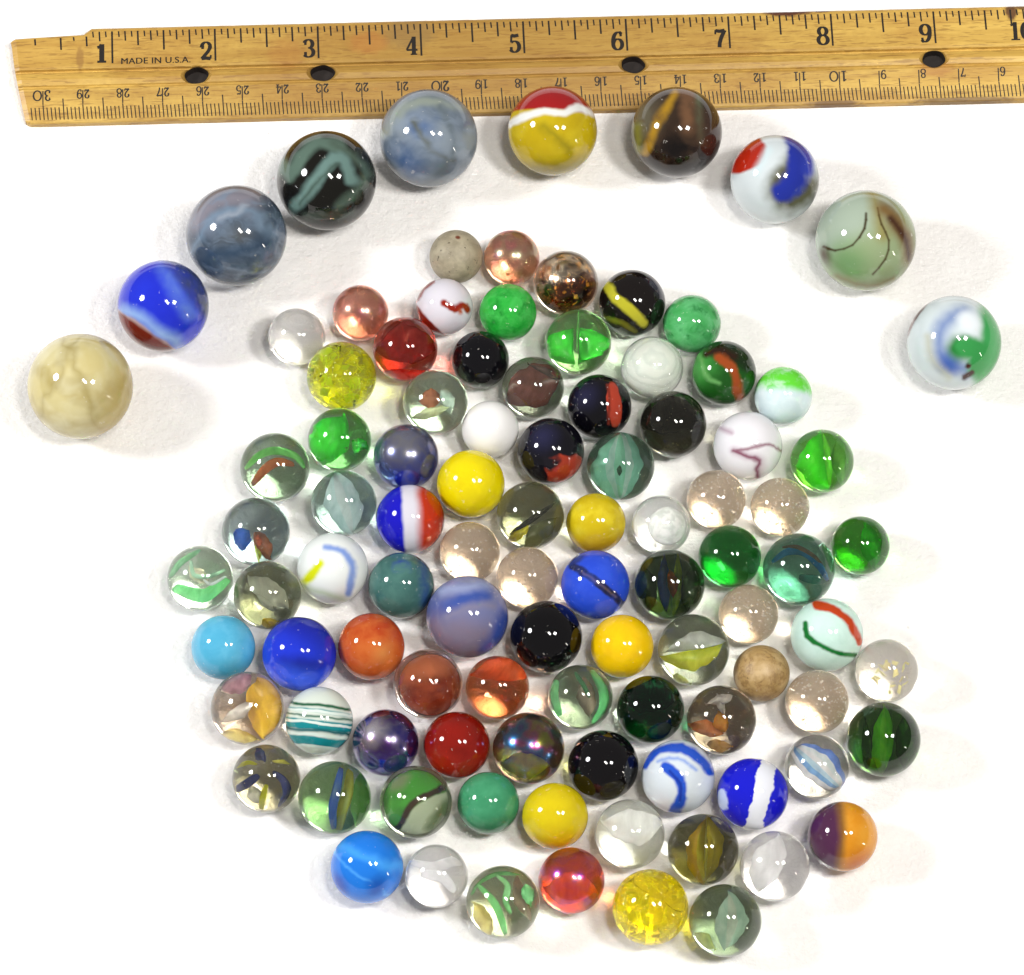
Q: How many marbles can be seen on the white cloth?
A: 100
